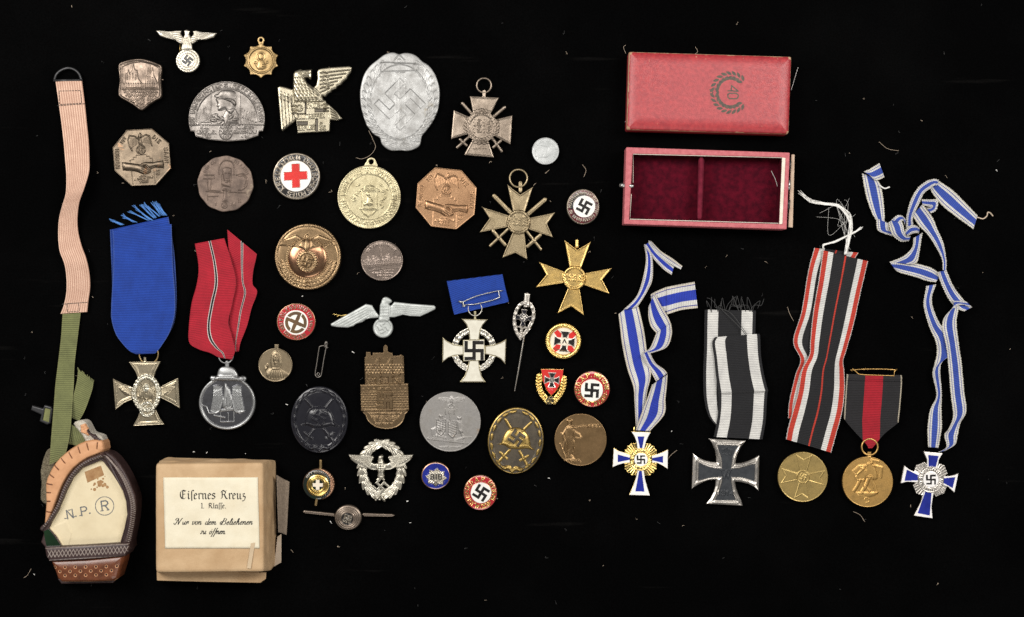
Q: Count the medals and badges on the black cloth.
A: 43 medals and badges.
